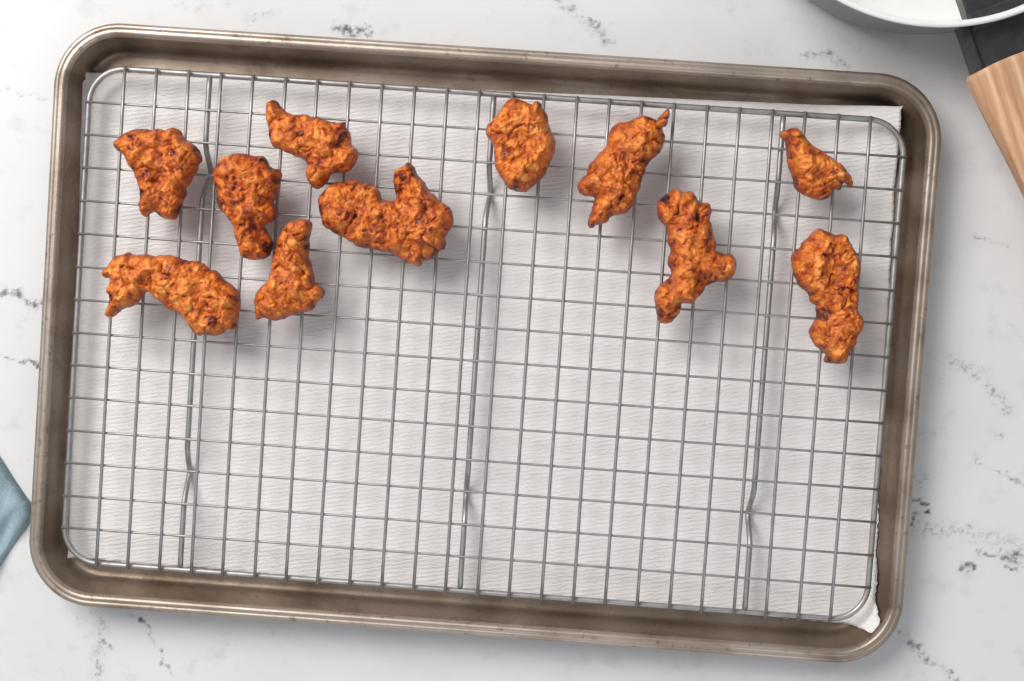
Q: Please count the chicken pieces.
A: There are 11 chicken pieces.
